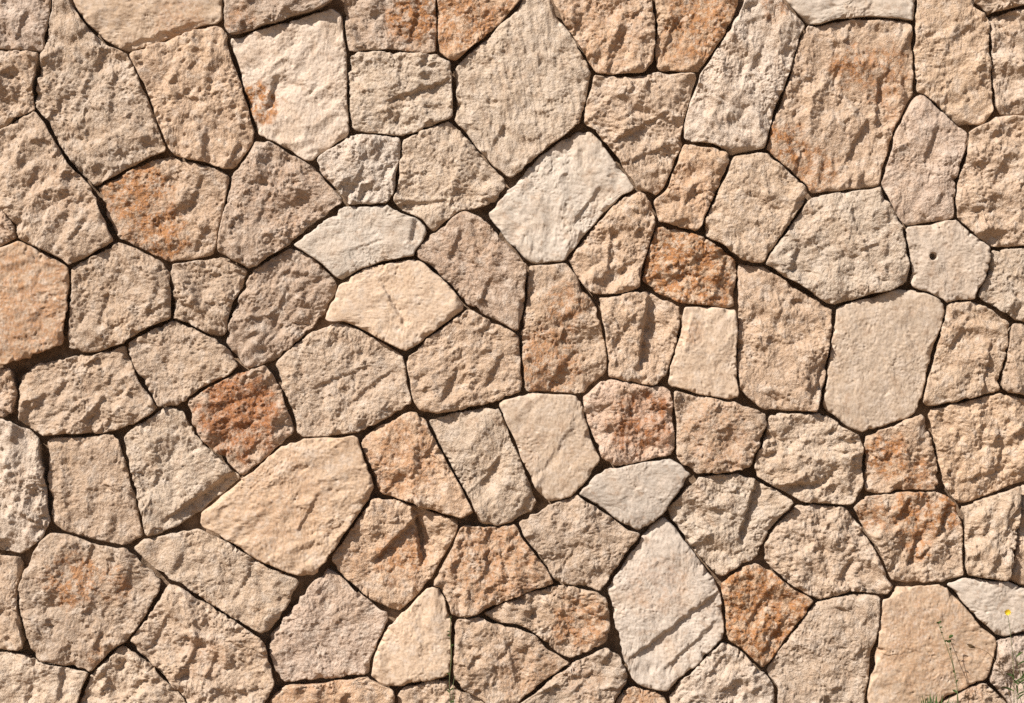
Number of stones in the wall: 99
